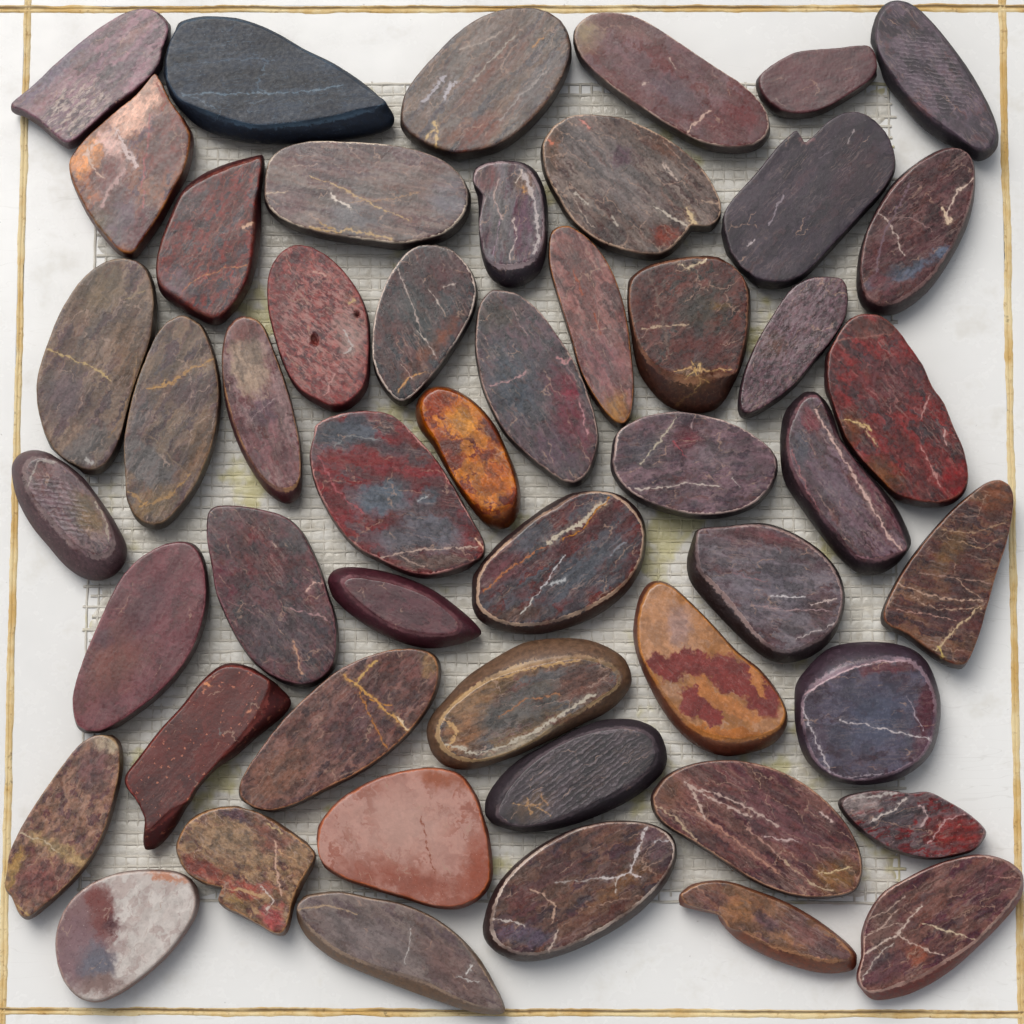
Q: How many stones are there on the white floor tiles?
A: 50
